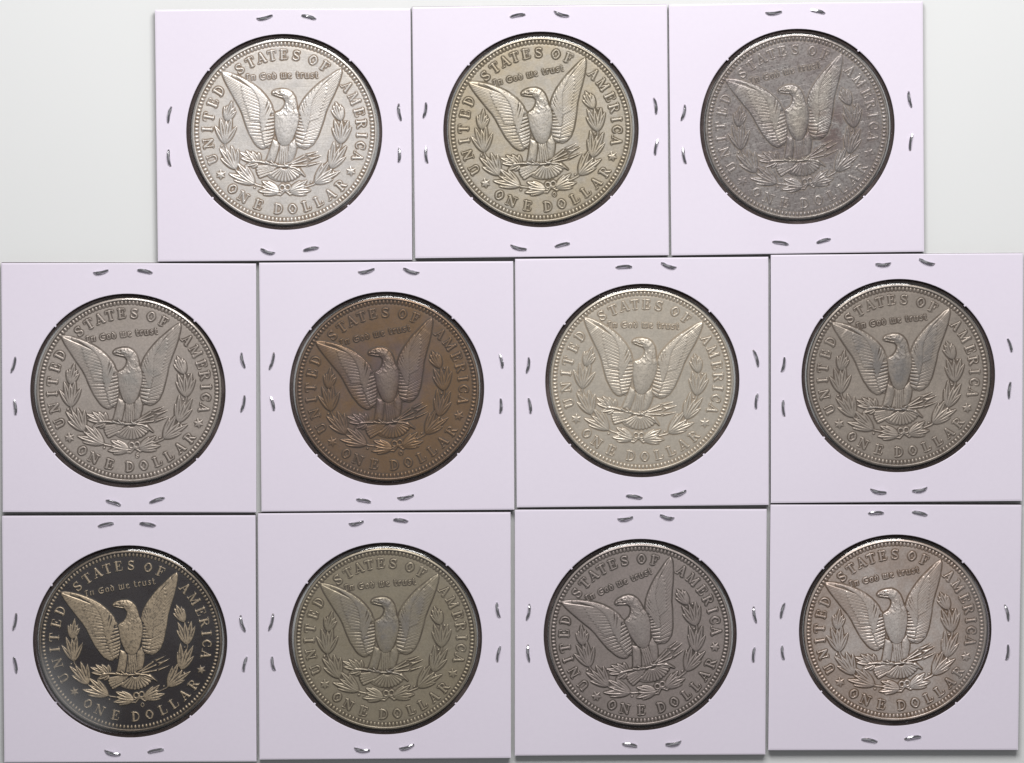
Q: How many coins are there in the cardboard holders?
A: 11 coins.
